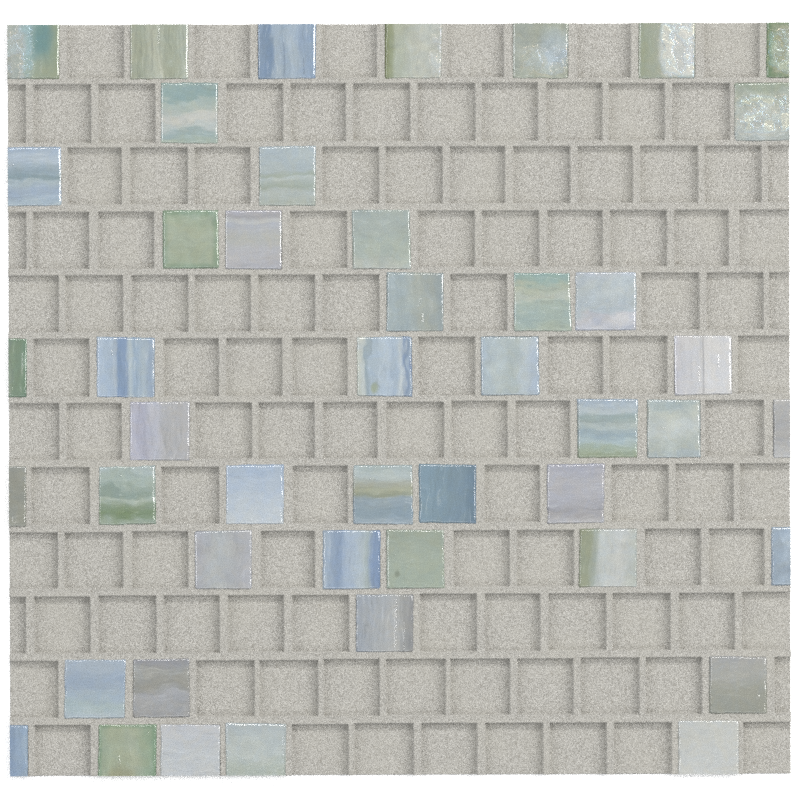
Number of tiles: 46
